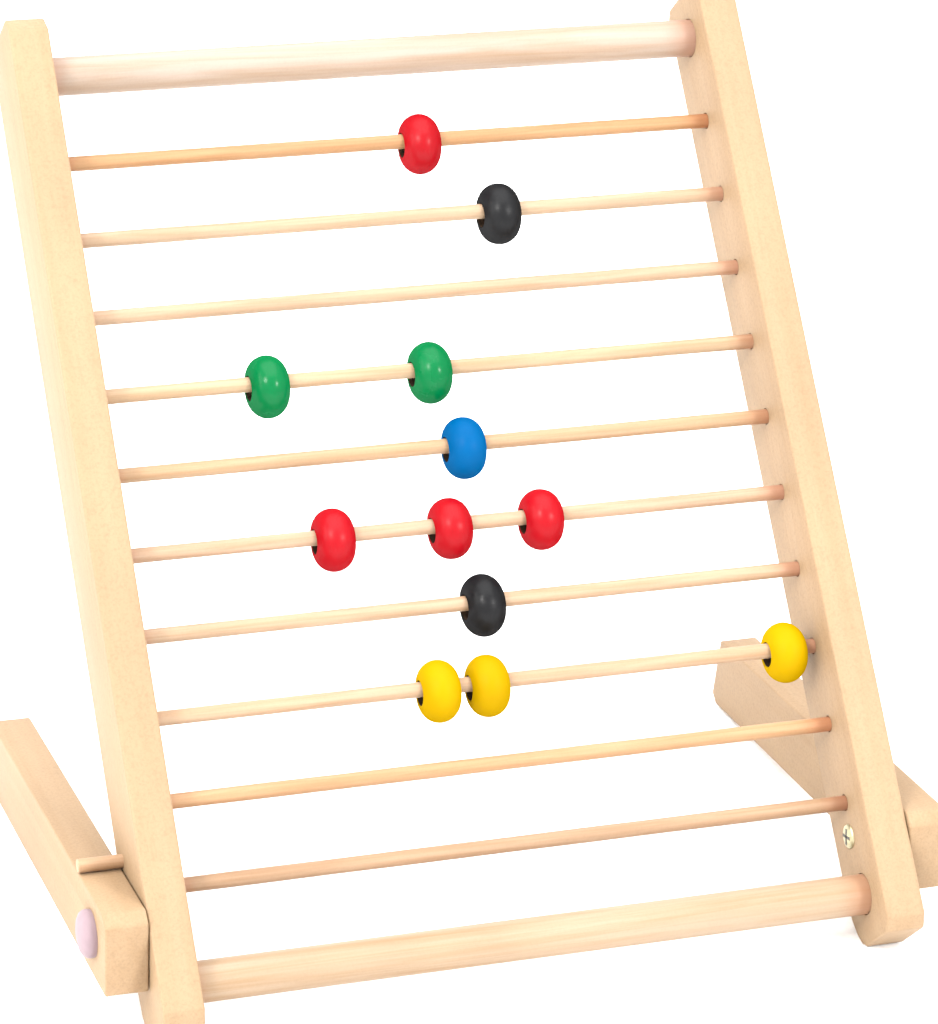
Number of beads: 12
